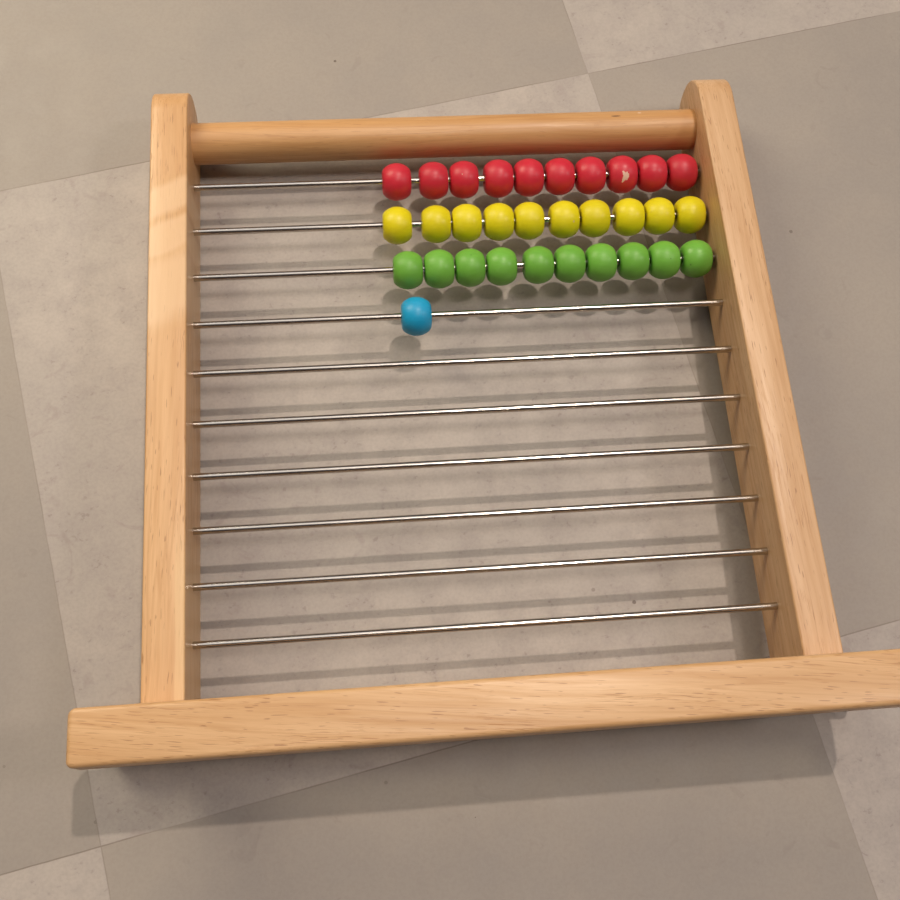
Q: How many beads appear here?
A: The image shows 31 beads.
